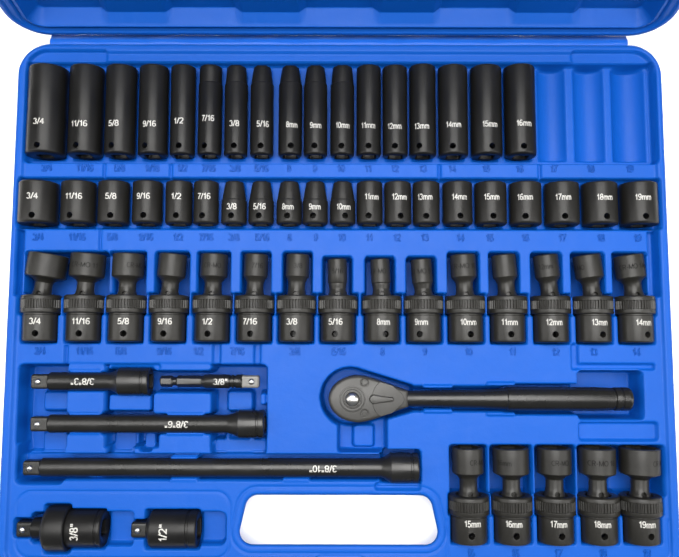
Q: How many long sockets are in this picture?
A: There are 17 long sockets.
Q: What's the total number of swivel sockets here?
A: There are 20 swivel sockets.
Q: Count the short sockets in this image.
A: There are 20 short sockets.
